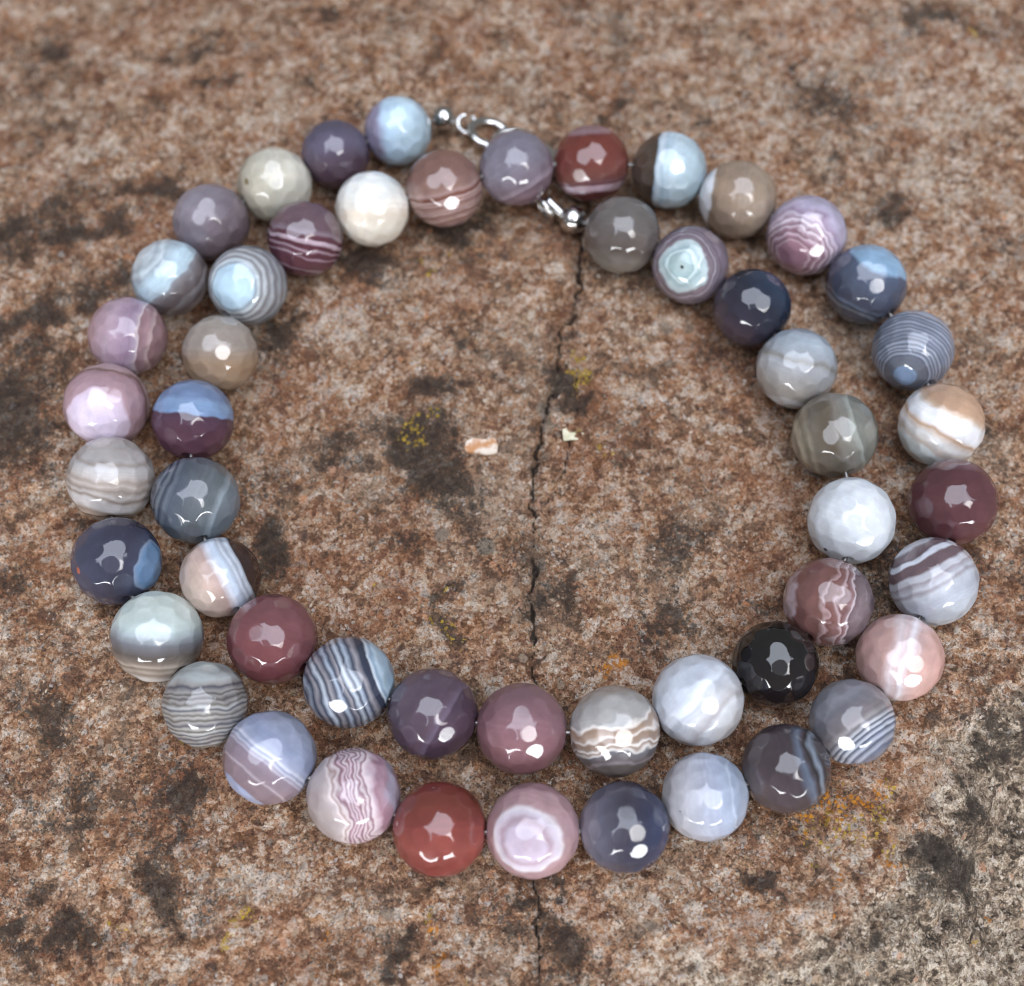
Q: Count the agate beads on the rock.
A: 52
